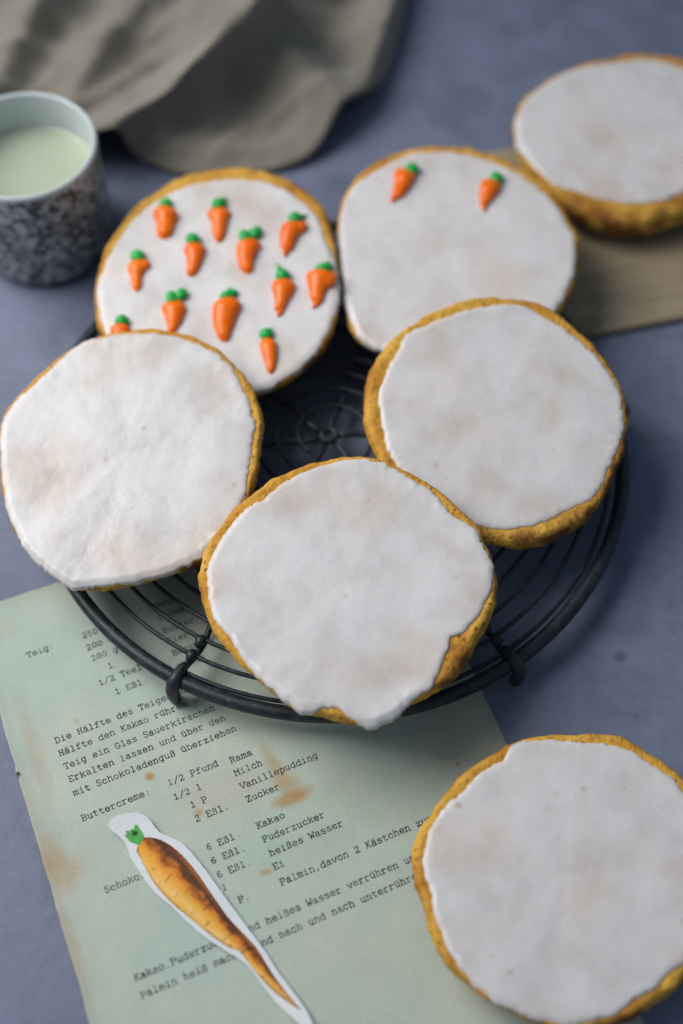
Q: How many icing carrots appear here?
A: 14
